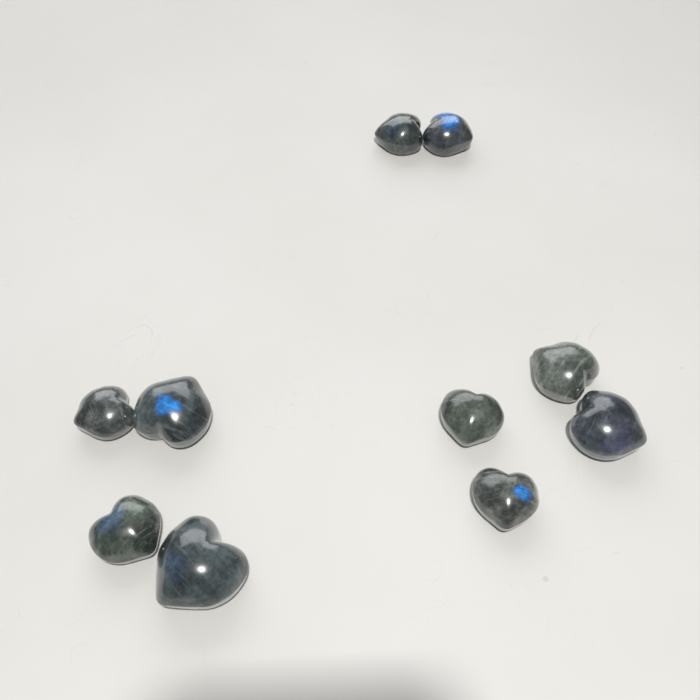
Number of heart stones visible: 10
